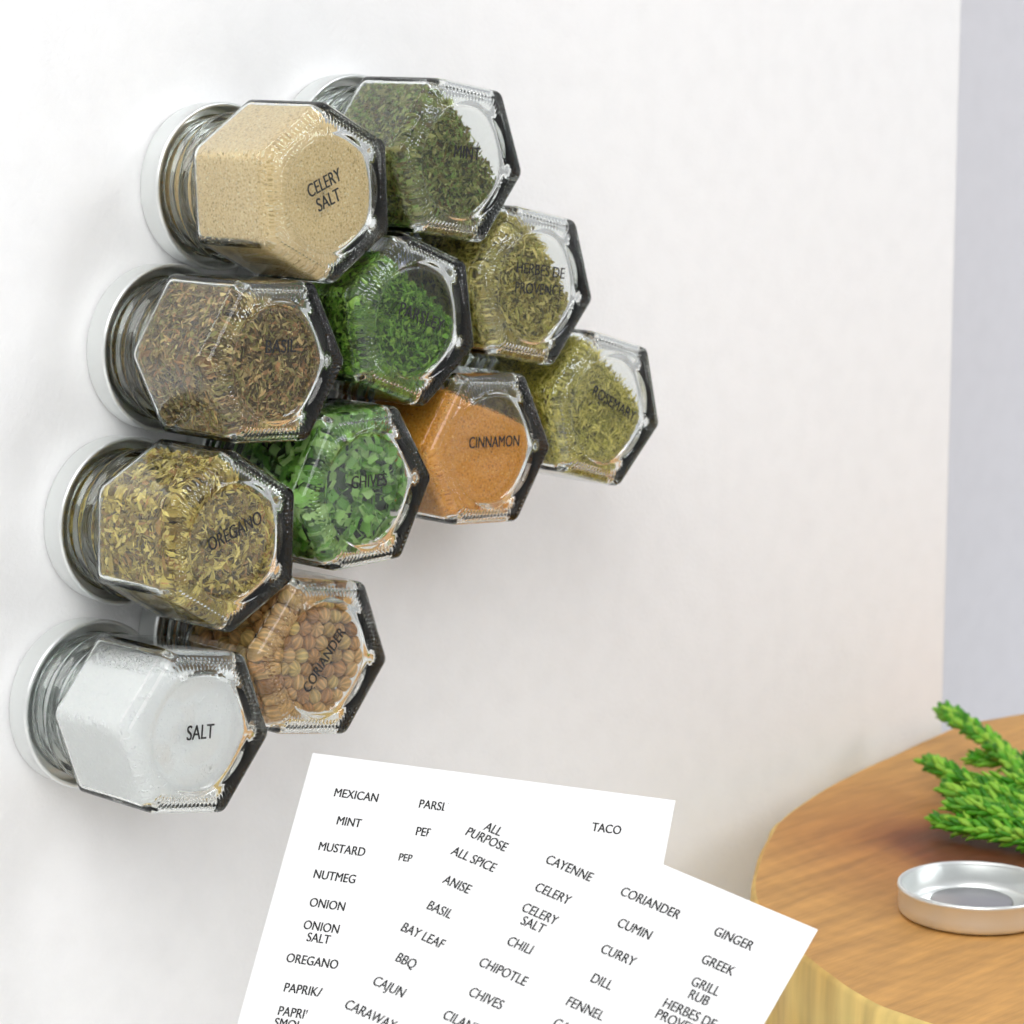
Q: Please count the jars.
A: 11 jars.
